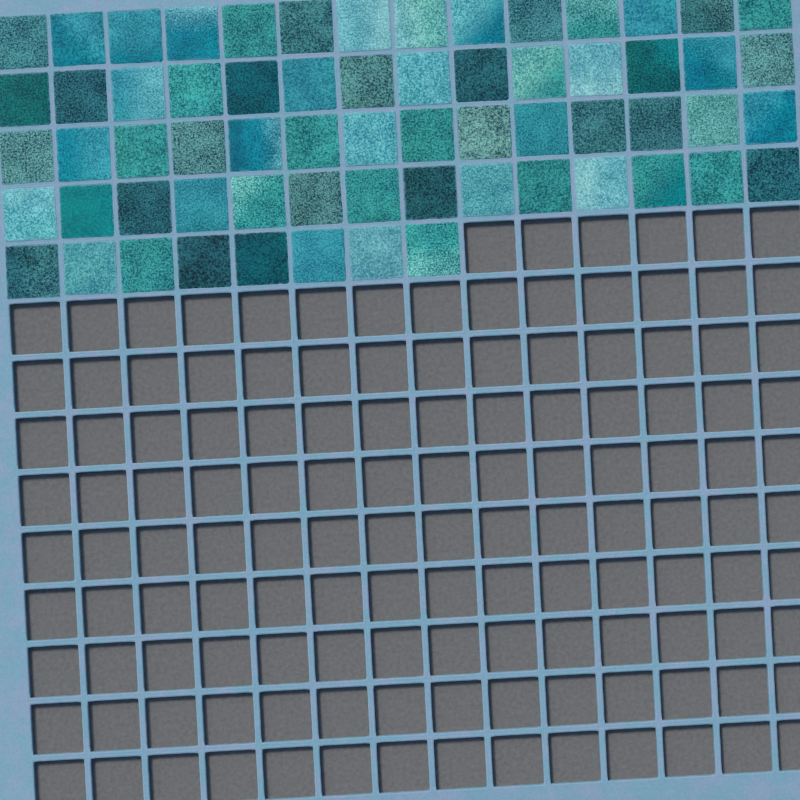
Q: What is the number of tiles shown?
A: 64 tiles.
